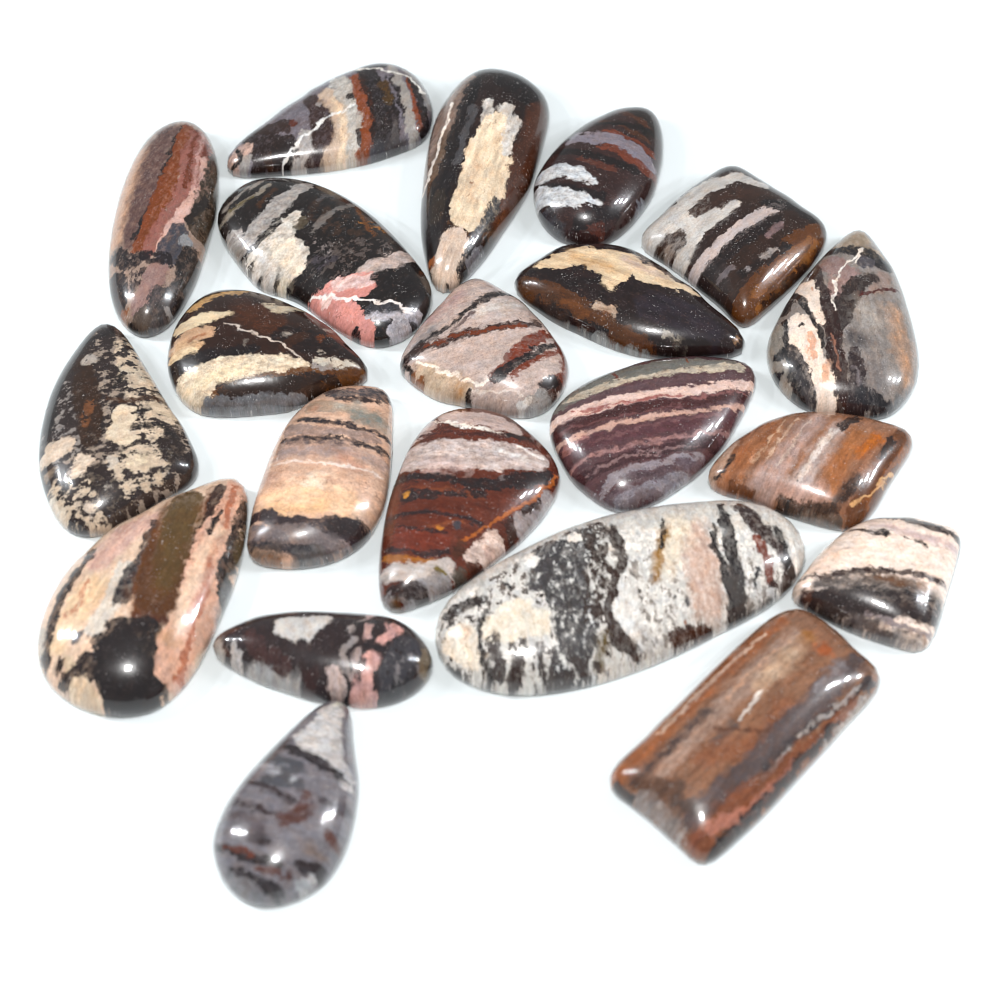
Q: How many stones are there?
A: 21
